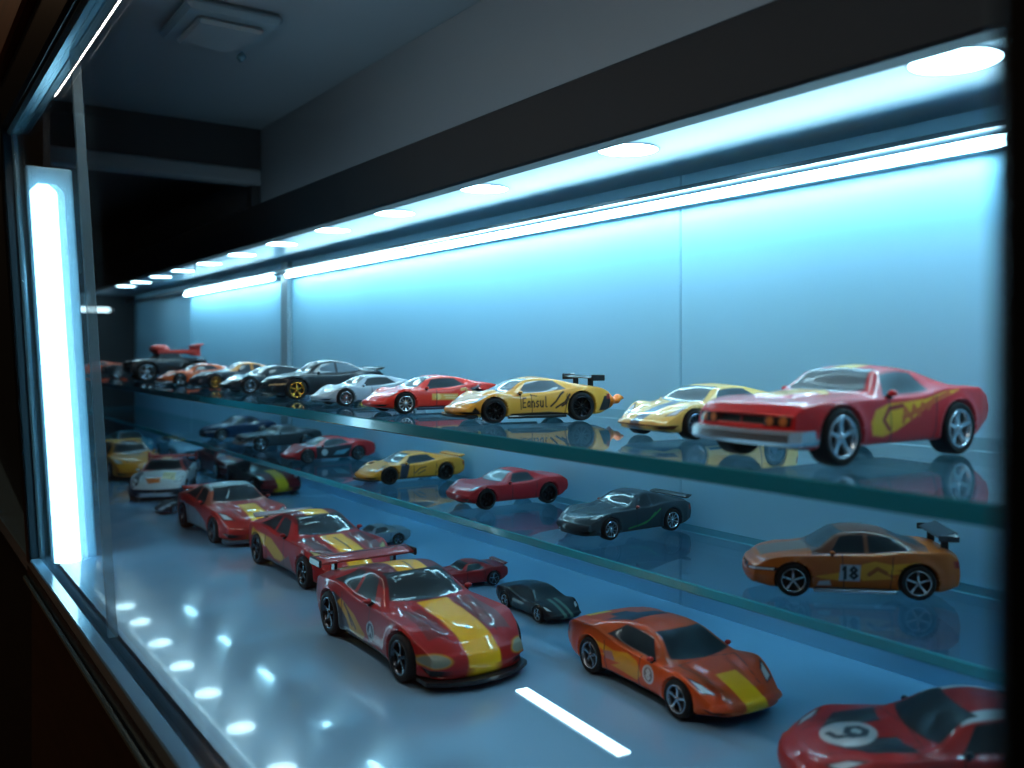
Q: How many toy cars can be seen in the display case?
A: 34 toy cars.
